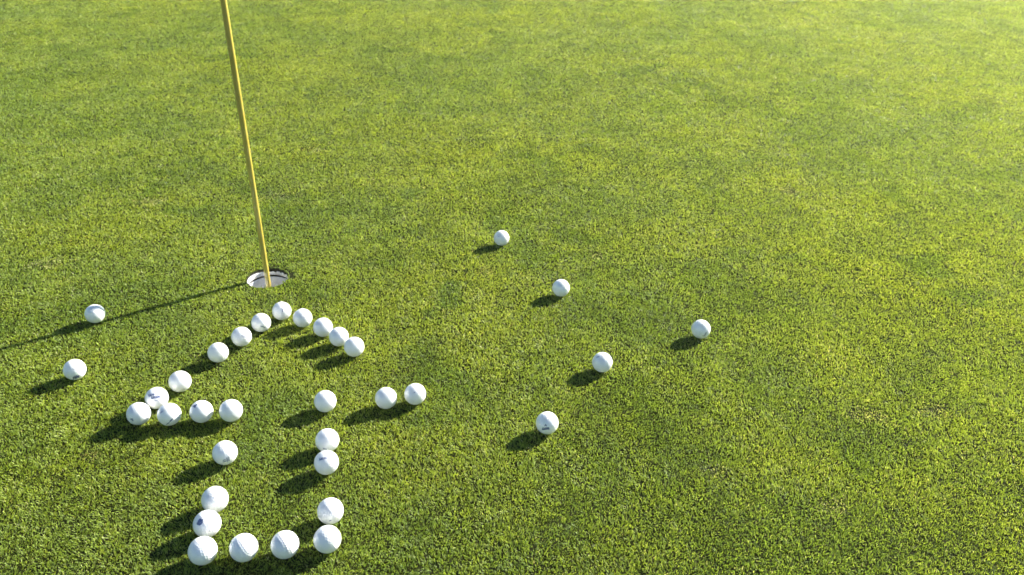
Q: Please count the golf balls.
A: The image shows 34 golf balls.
